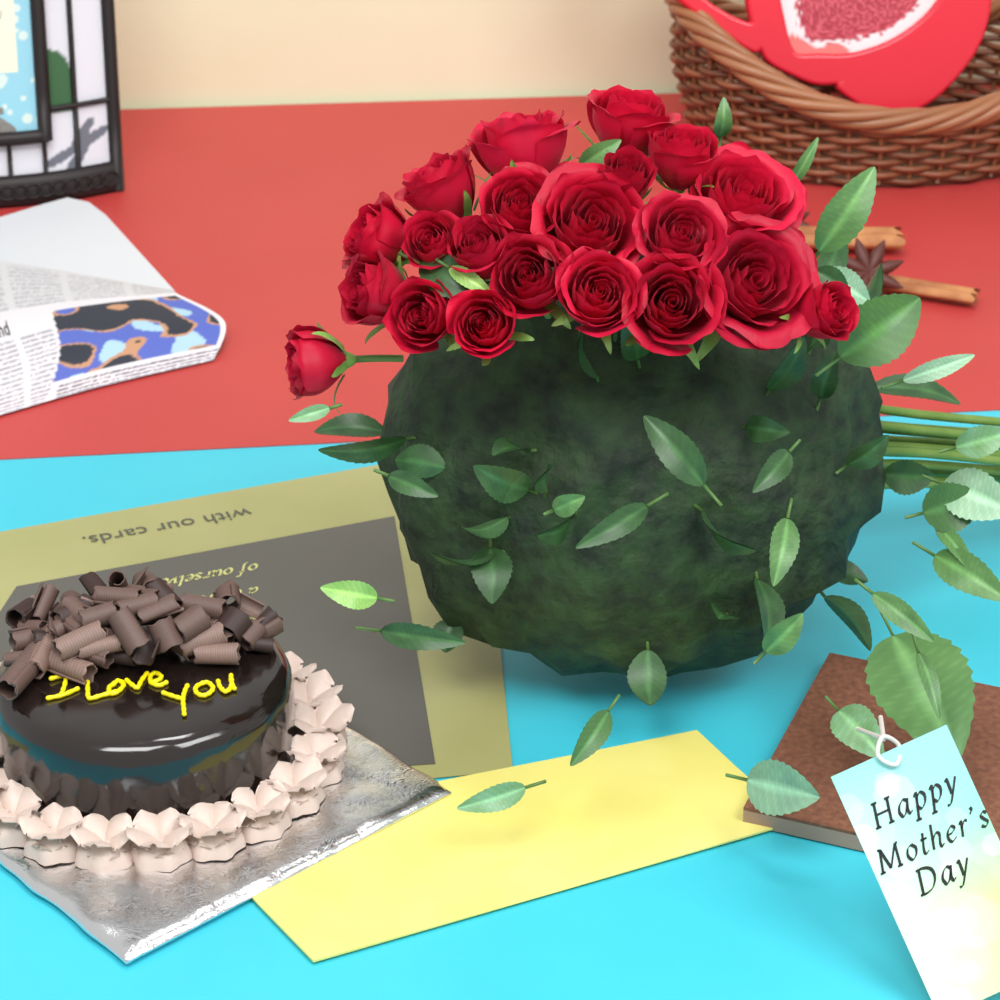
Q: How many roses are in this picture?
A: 21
